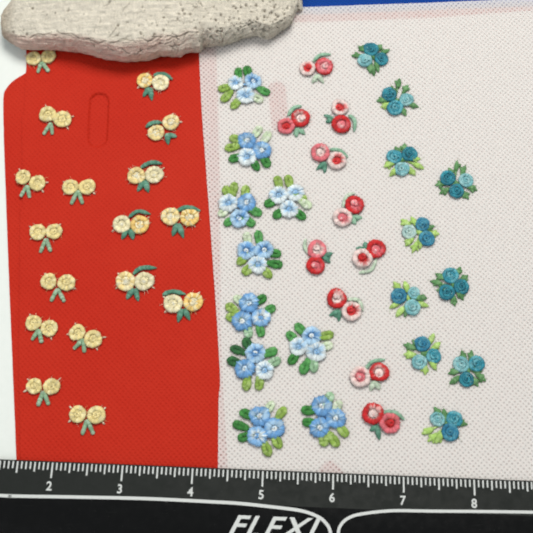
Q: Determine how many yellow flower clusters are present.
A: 17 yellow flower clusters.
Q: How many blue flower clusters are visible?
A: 10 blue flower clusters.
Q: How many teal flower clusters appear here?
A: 10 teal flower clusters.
